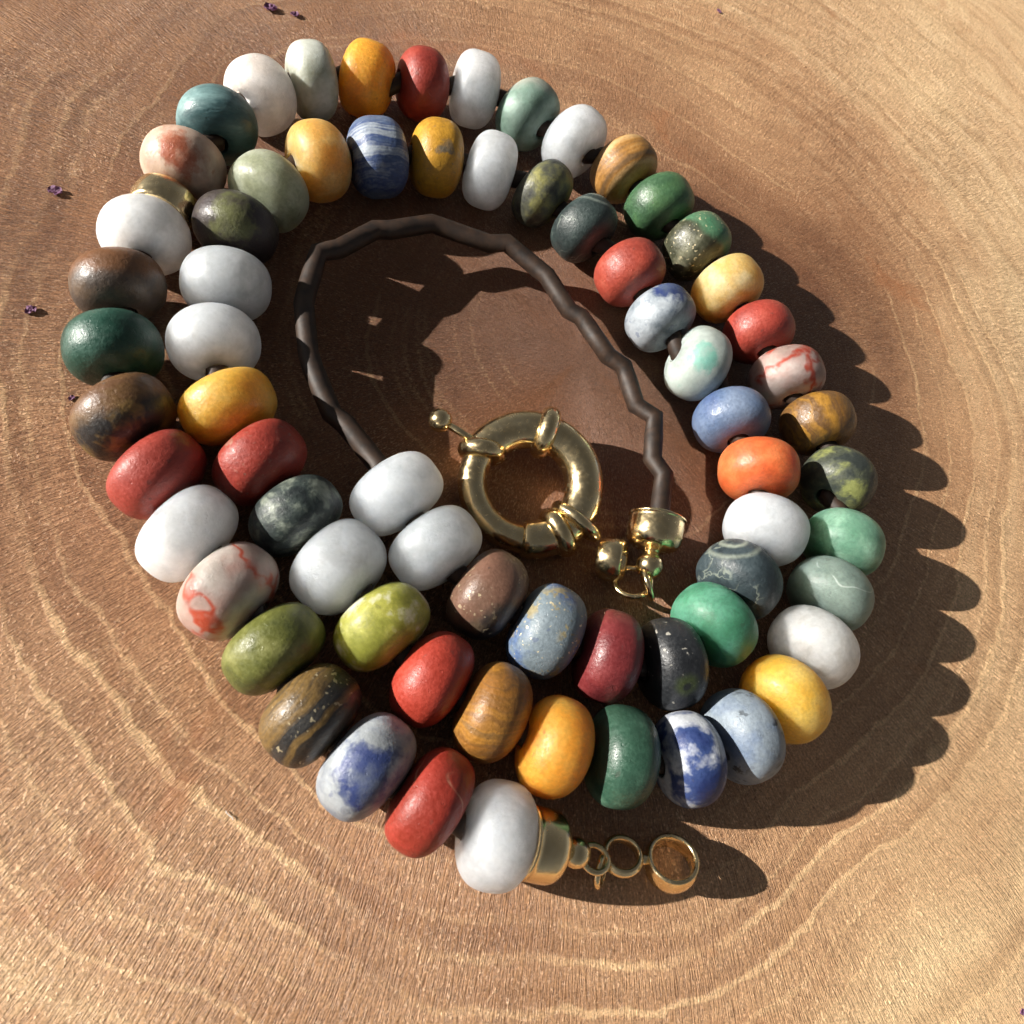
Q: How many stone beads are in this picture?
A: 68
